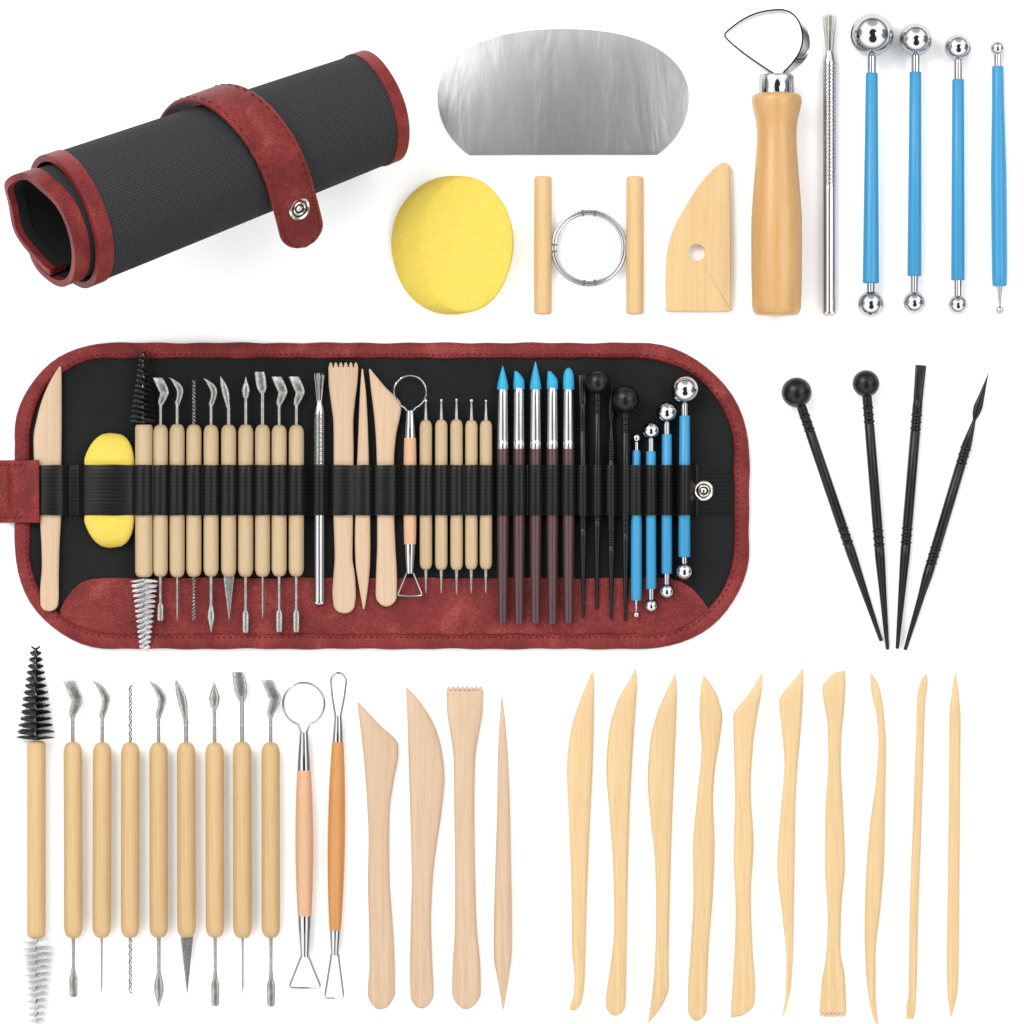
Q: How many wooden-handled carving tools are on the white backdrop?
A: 26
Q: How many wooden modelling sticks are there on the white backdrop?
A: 18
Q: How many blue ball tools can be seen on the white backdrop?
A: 8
